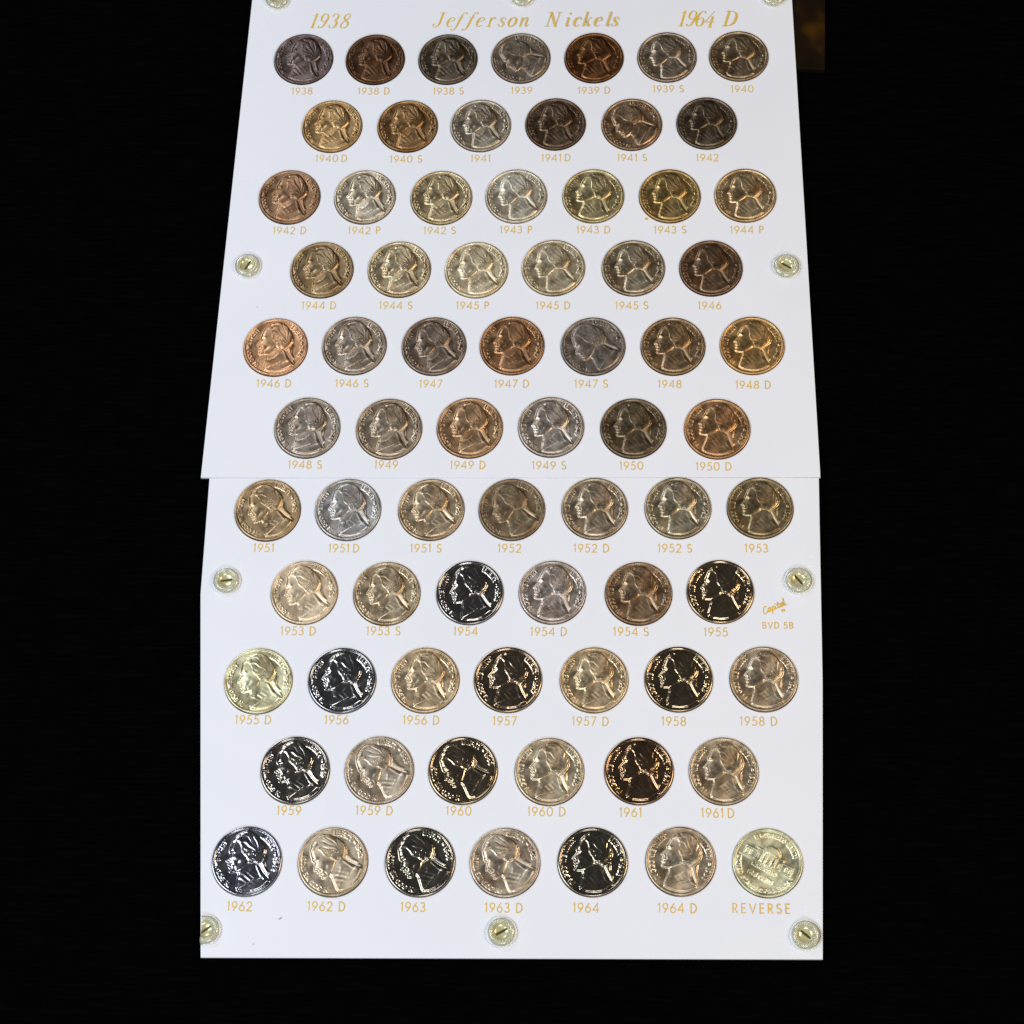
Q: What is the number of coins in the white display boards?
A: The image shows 72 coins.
